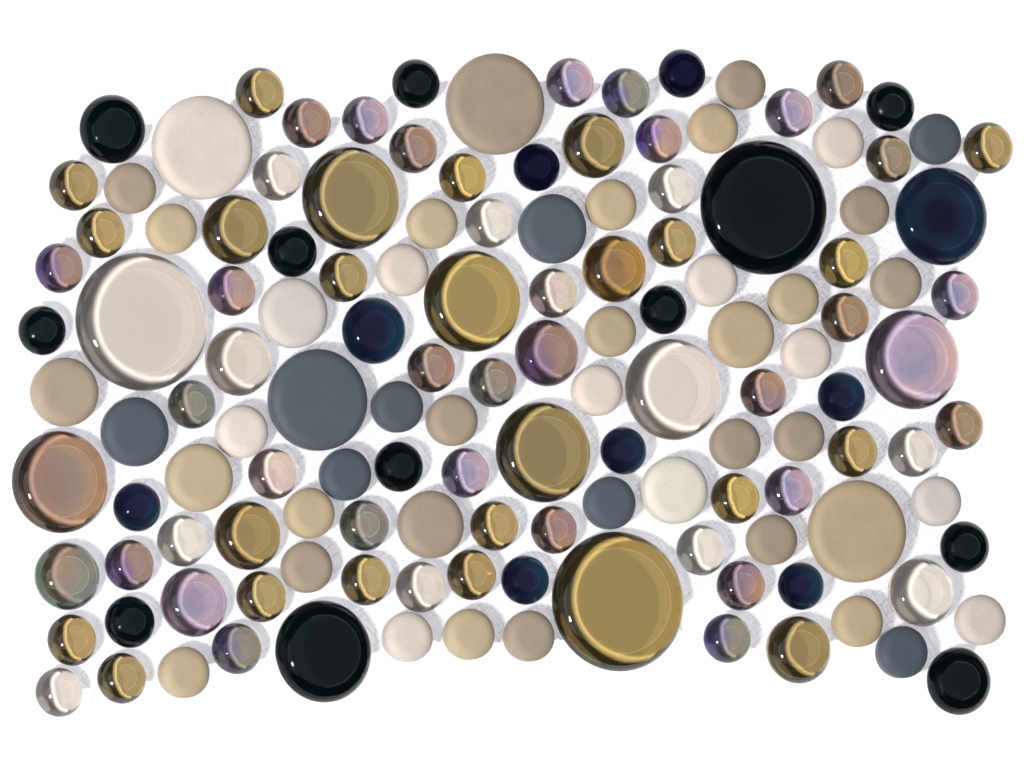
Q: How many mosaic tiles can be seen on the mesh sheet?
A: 137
